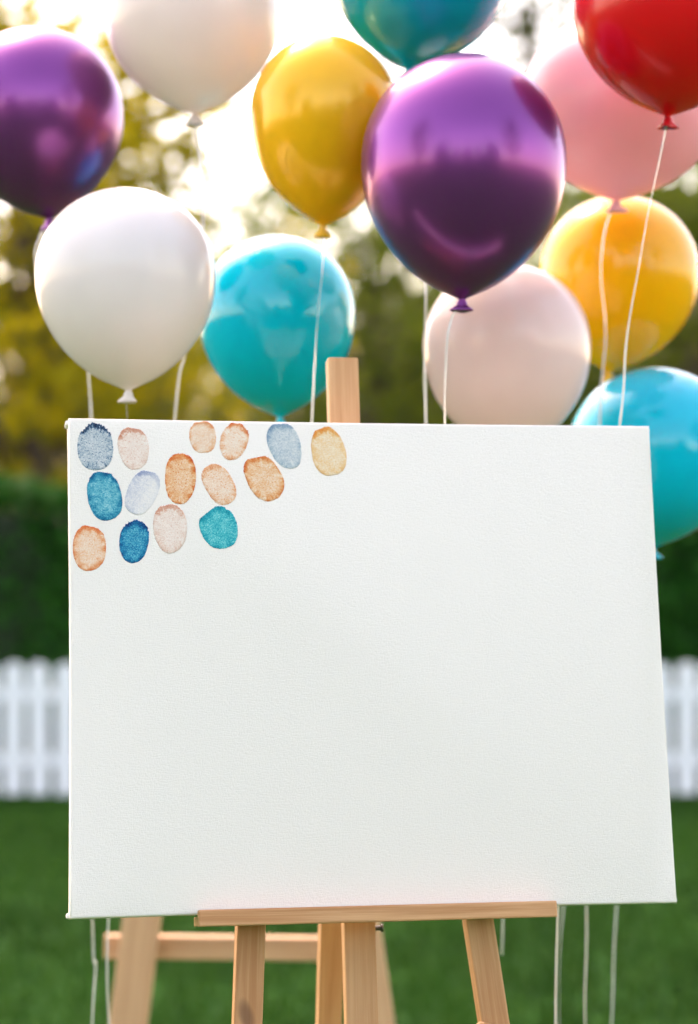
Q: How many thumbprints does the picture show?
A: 15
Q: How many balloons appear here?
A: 12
